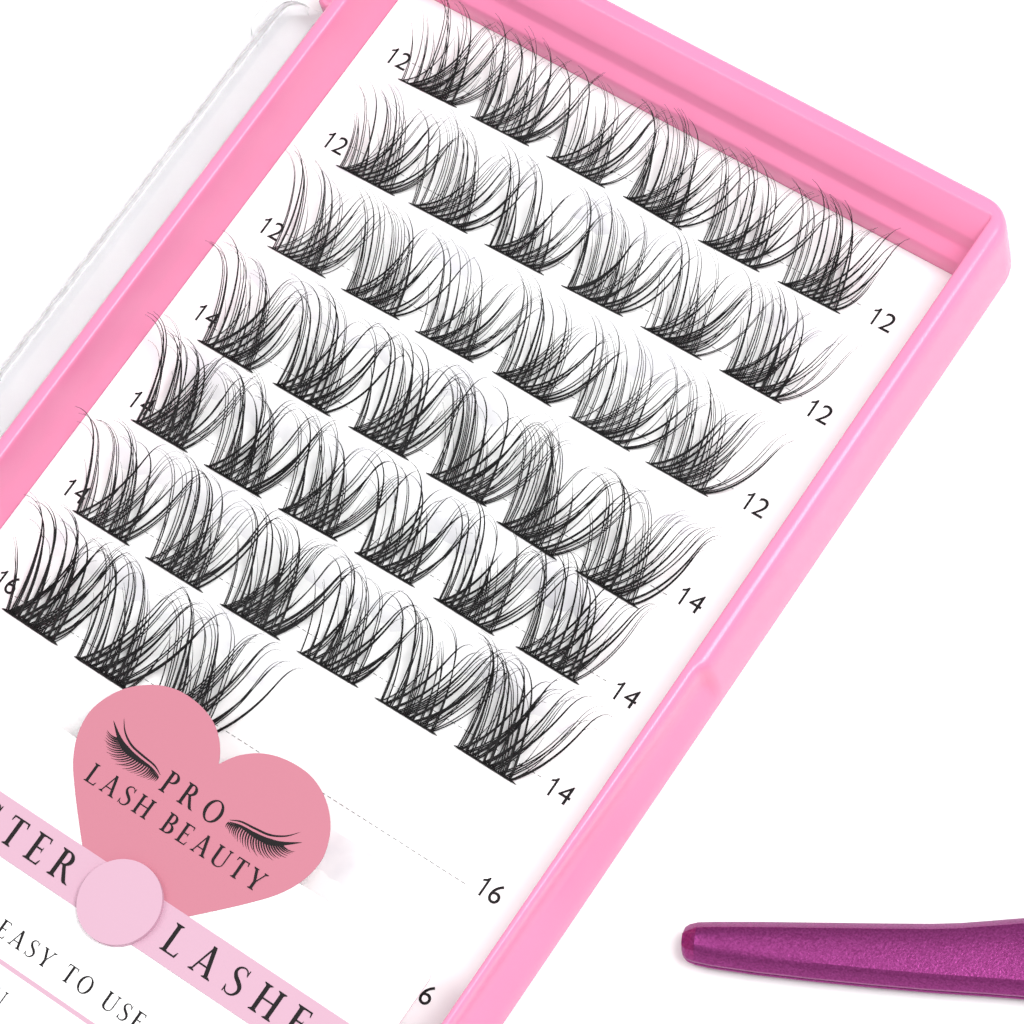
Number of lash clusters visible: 39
